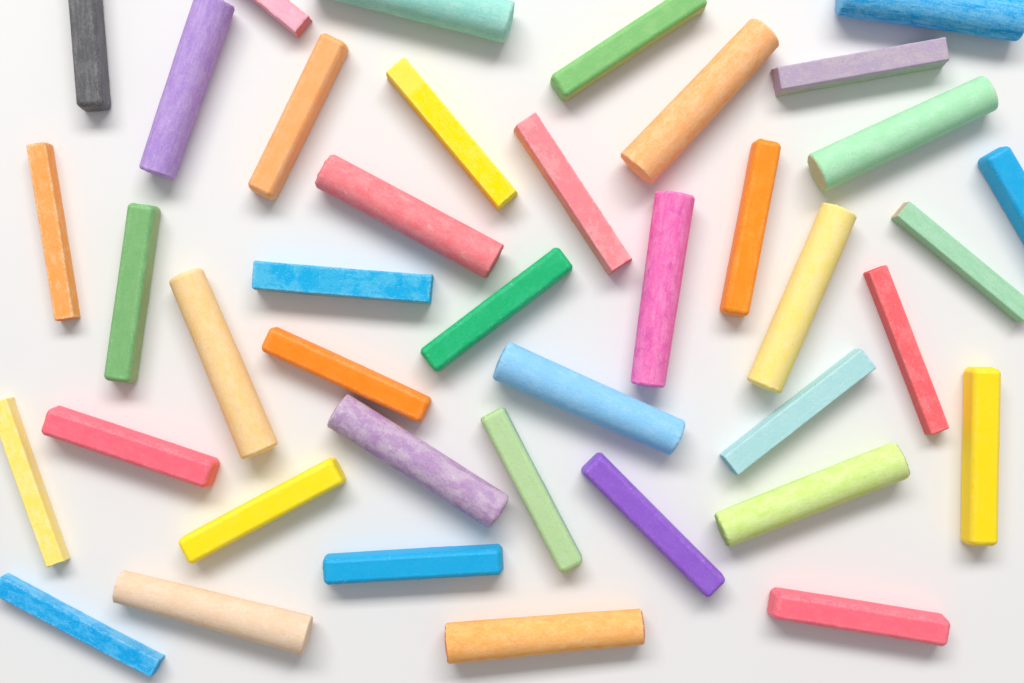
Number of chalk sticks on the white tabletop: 40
